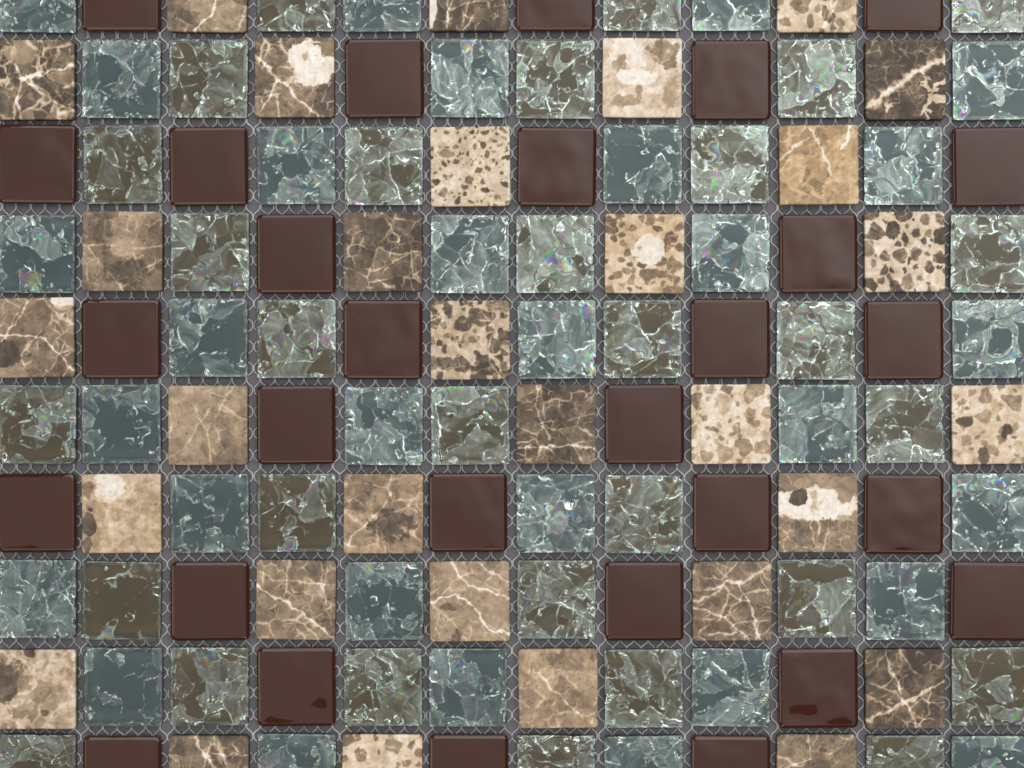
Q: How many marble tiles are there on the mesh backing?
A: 31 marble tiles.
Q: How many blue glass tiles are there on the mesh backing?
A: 30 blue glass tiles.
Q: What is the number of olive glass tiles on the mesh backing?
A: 30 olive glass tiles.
